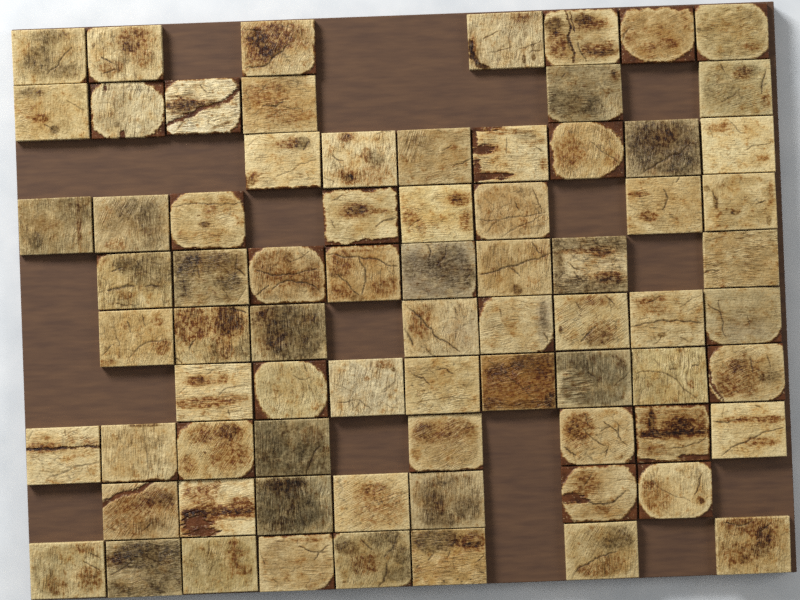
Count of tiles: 75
